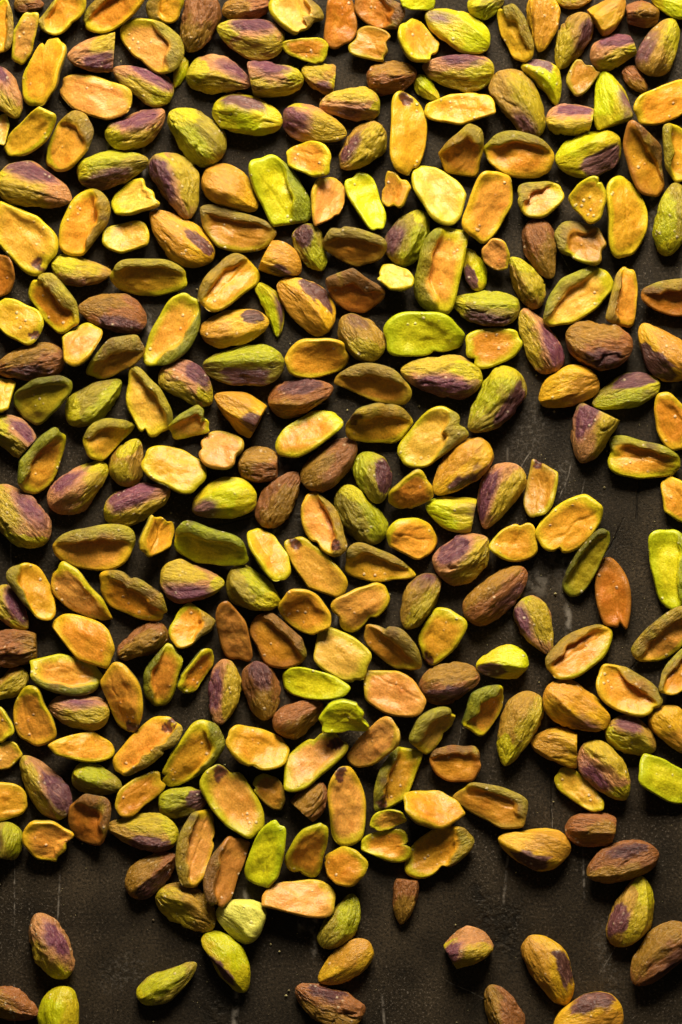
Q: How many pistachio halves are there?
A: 148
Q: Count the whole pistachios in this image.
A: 132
